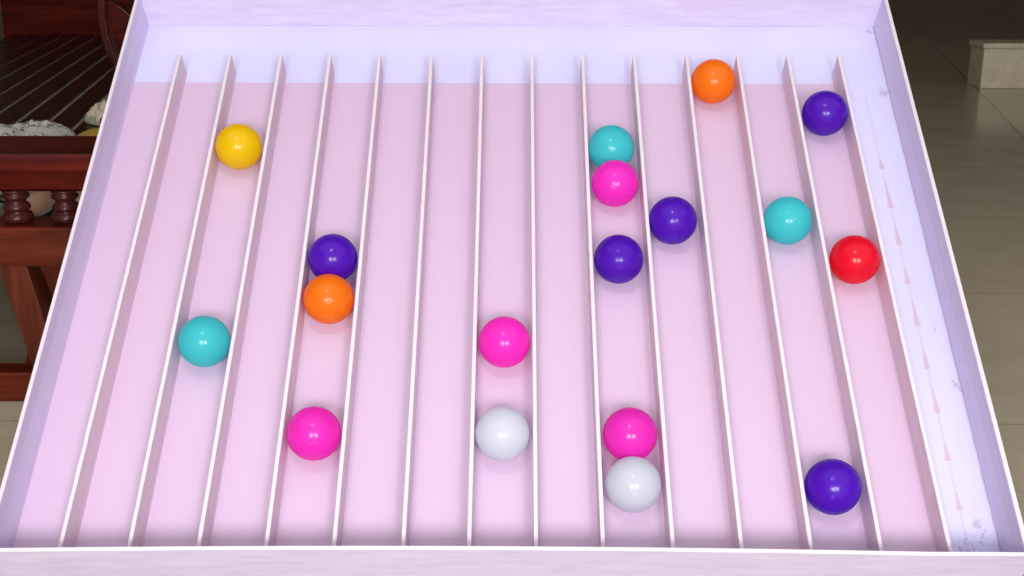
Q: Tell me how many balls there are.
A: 18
